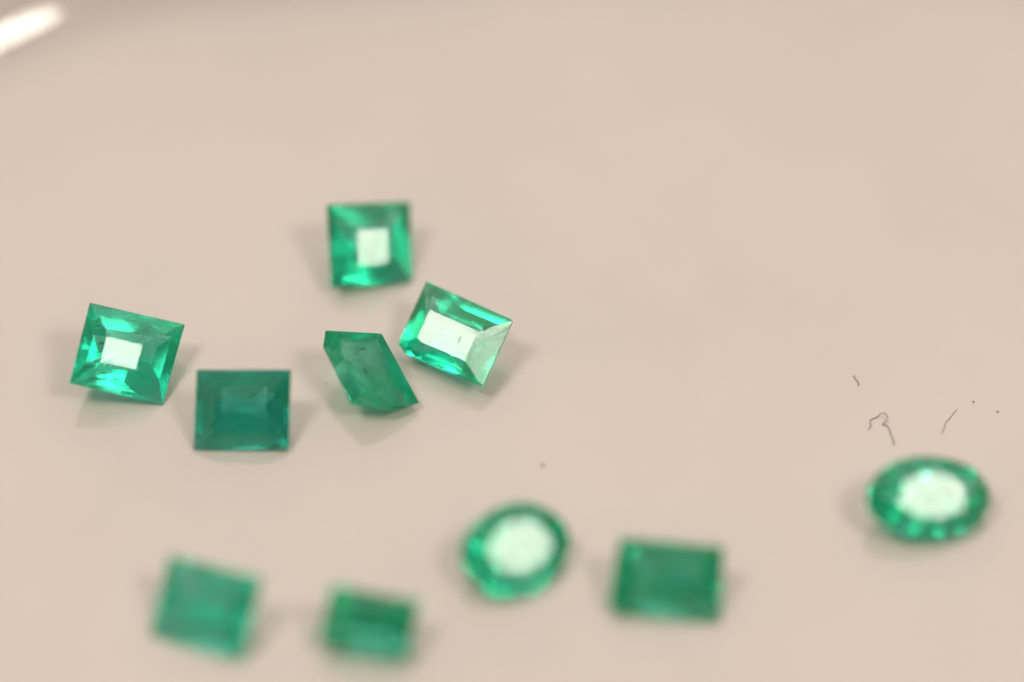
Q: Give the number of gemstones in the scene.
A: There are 10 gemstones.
